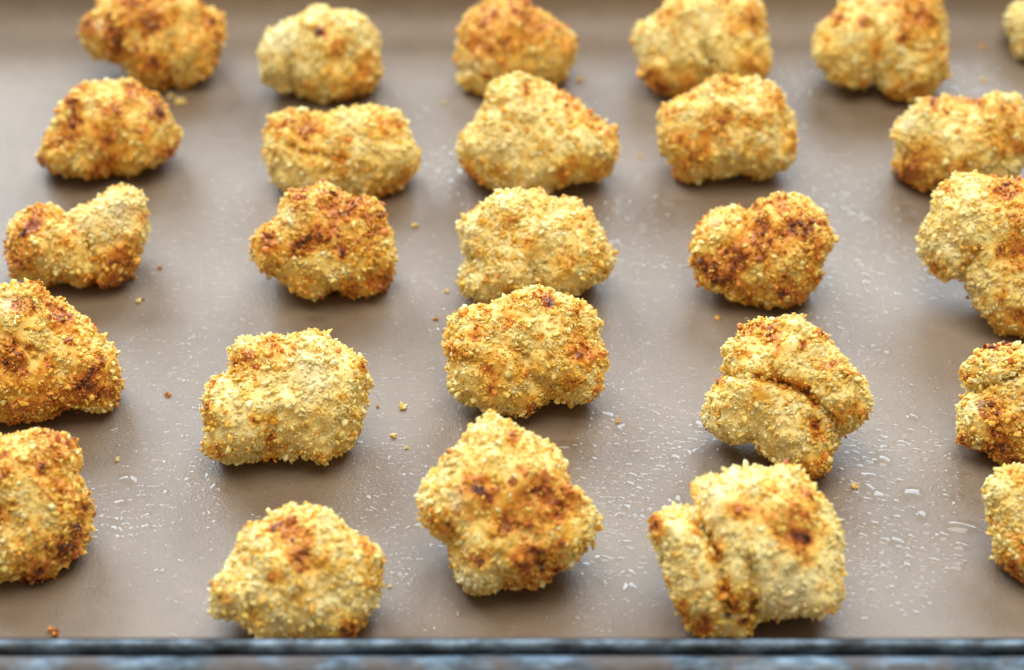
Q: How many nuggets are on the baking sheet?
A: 26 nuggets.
